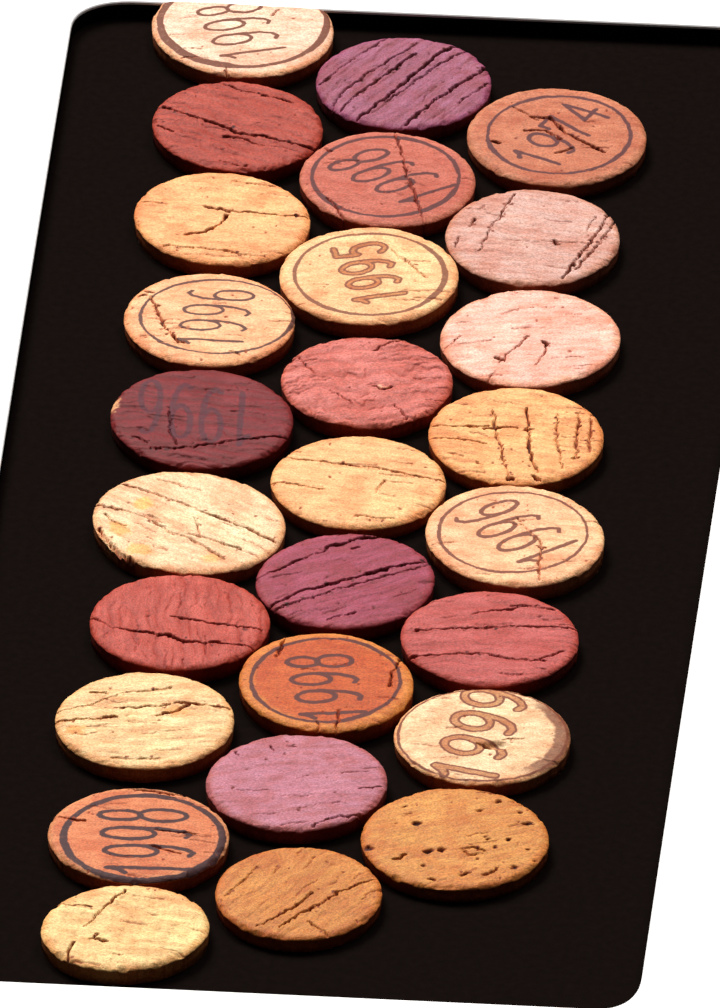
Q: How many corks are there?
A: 27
